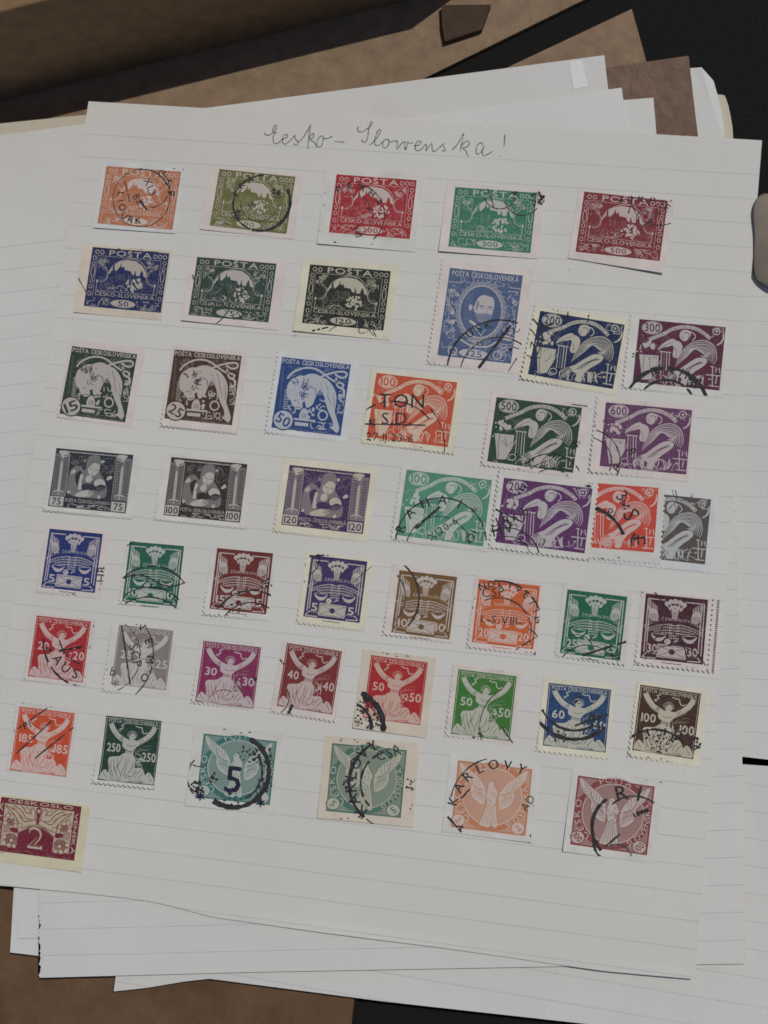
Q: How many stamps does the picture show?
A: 47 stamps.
